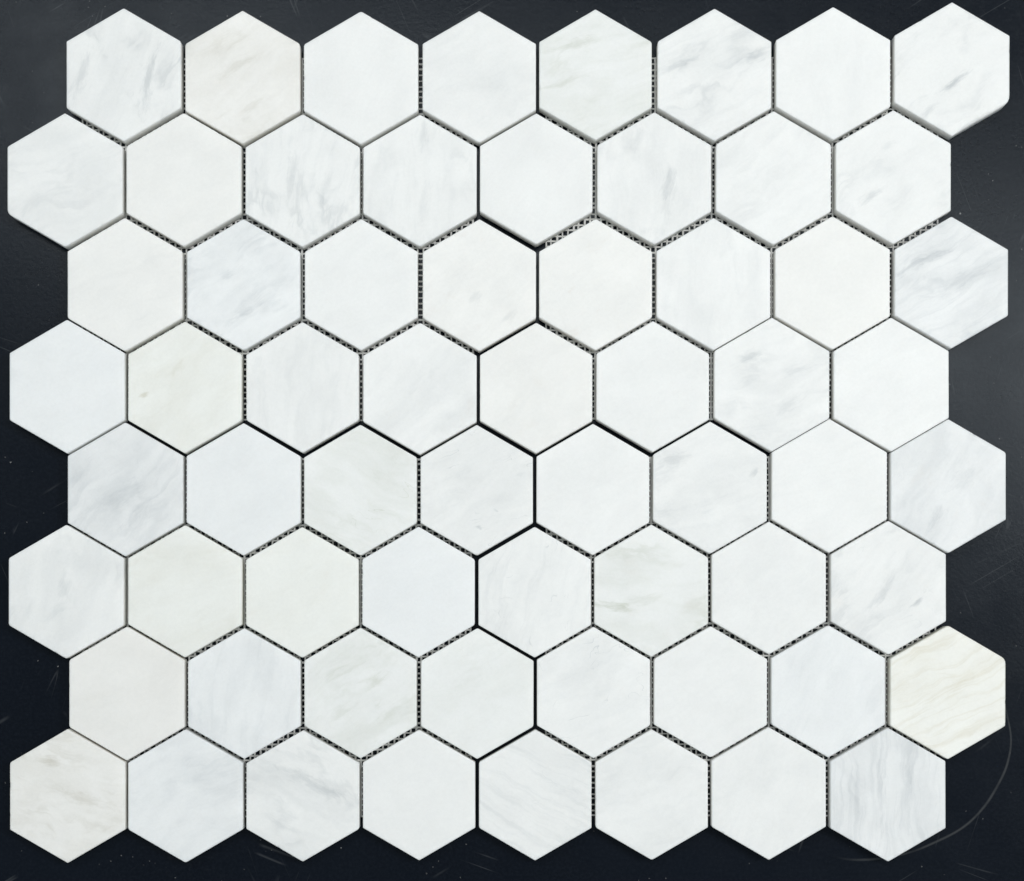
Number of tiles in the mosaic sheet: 64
